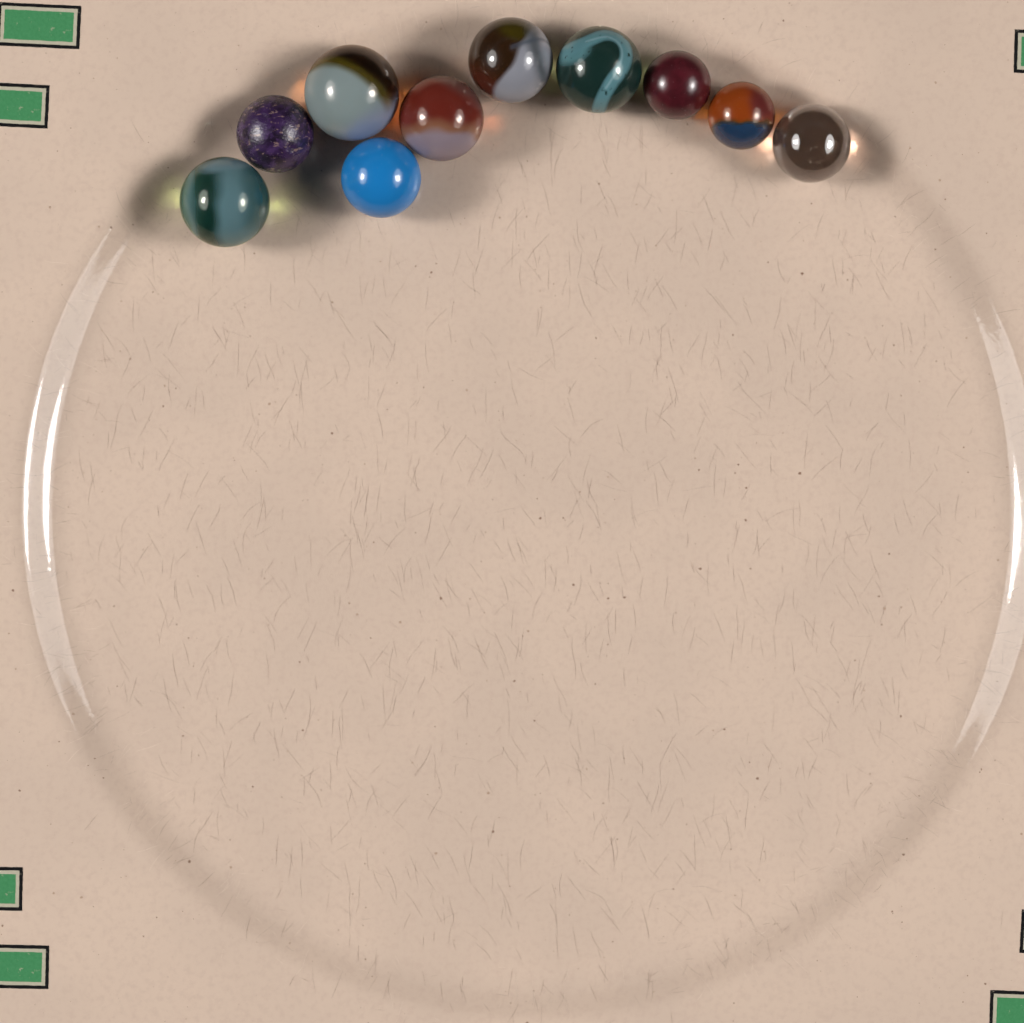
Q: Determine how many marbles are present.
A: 10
